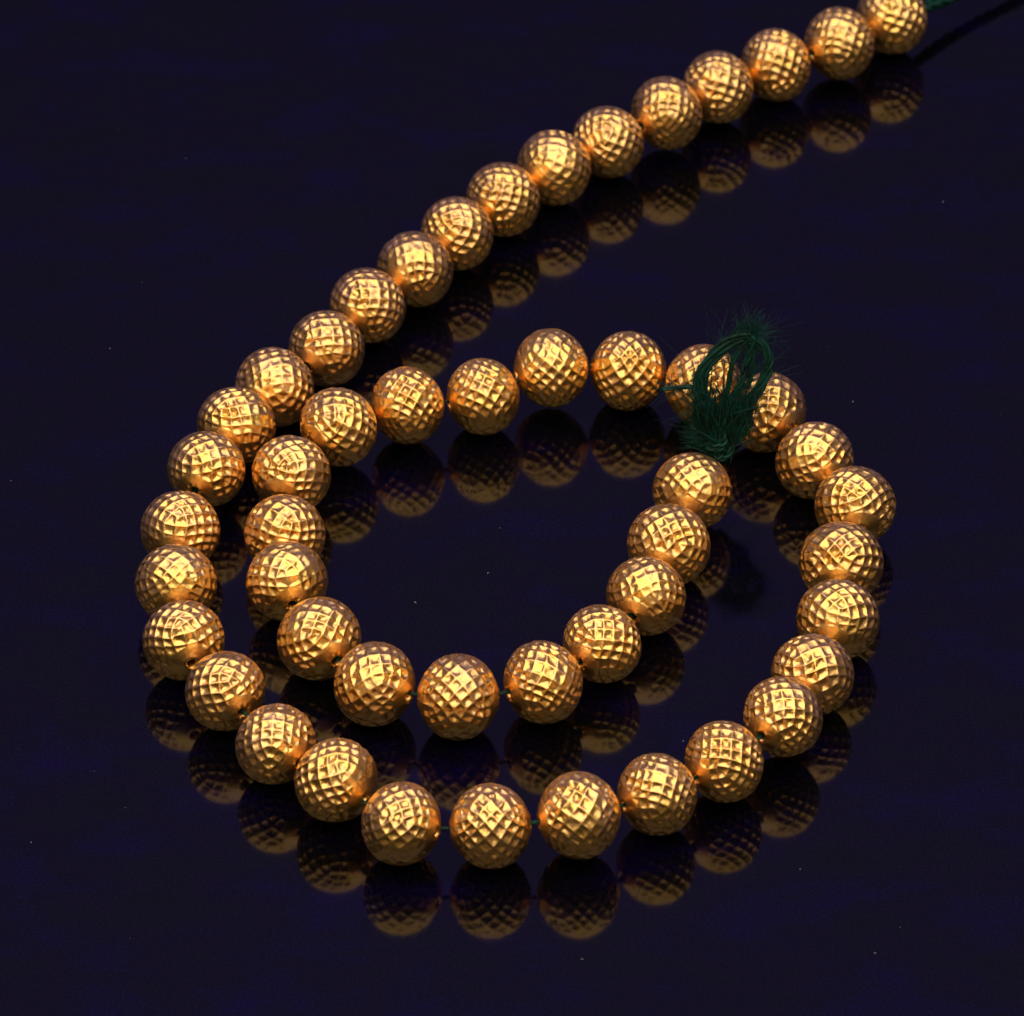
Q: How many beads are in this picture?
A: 50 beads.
